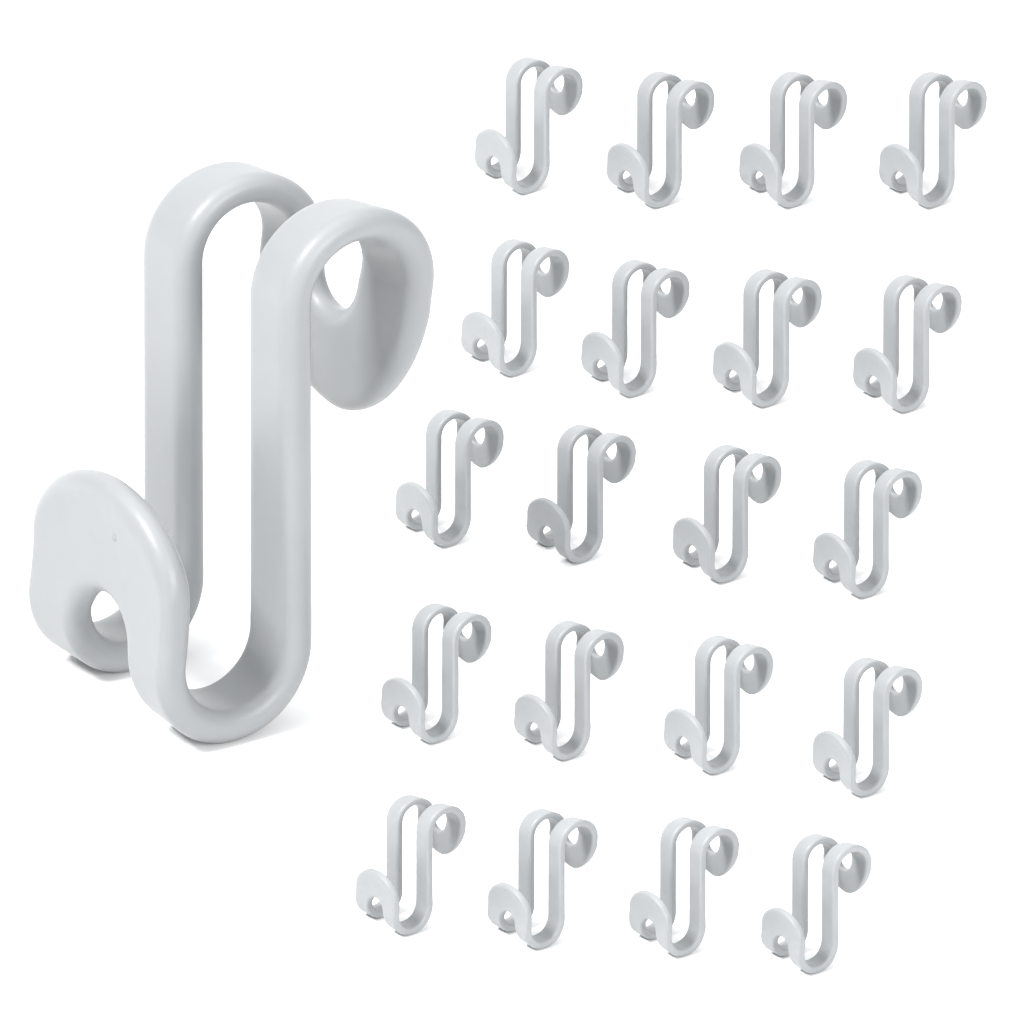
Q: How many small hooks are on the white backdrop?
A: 20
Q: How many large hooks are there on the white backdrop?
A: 1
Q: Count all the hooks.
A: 21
